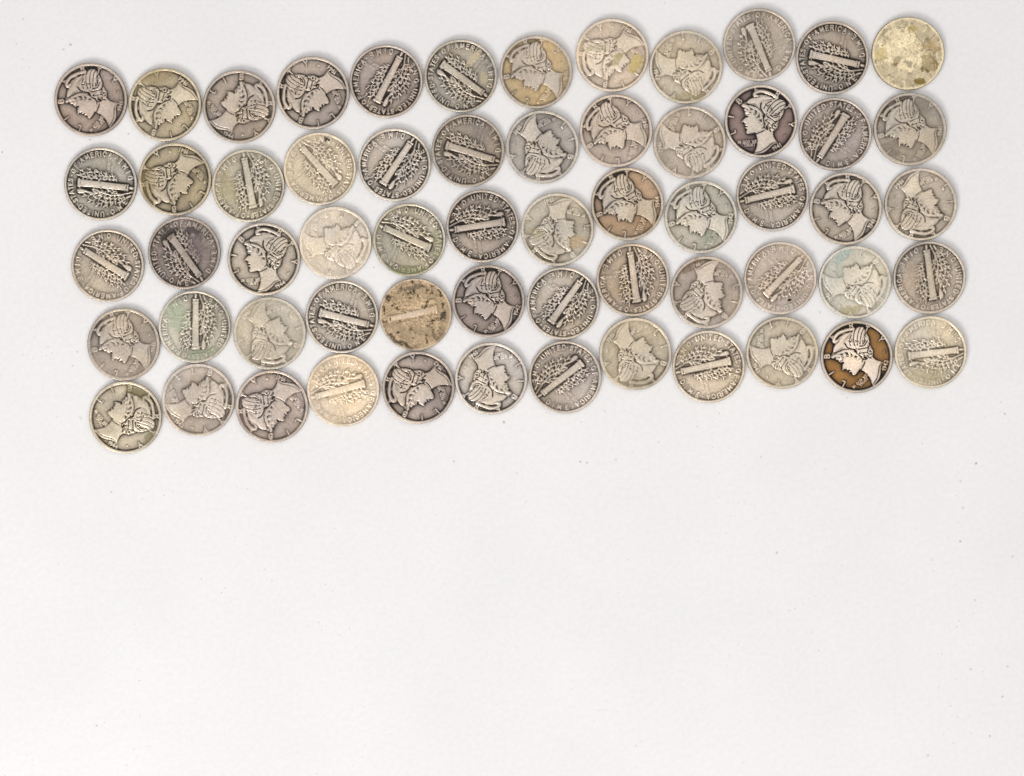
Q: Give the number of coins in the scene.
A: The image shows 60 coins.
